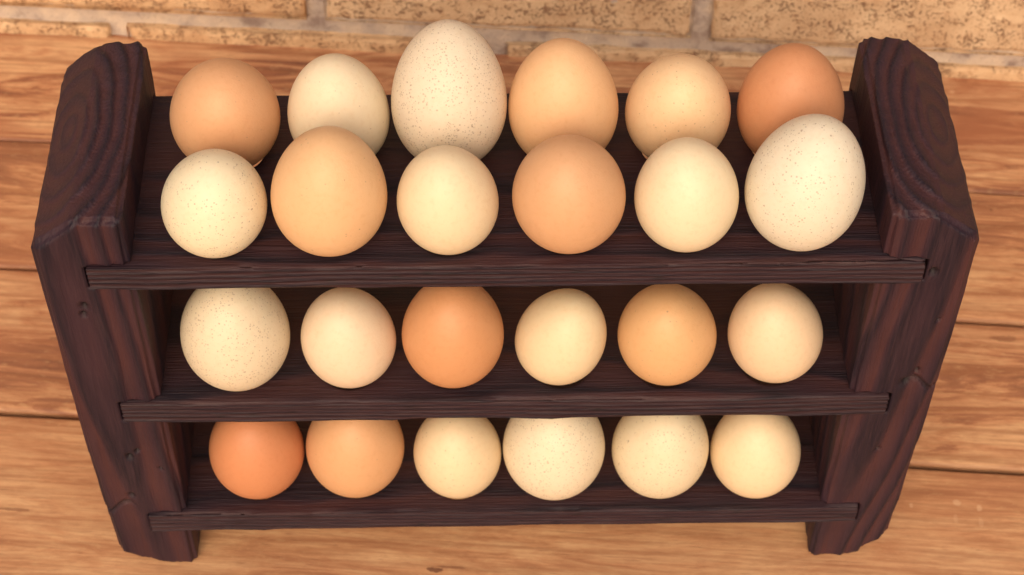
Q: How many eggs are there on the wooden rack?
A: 24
